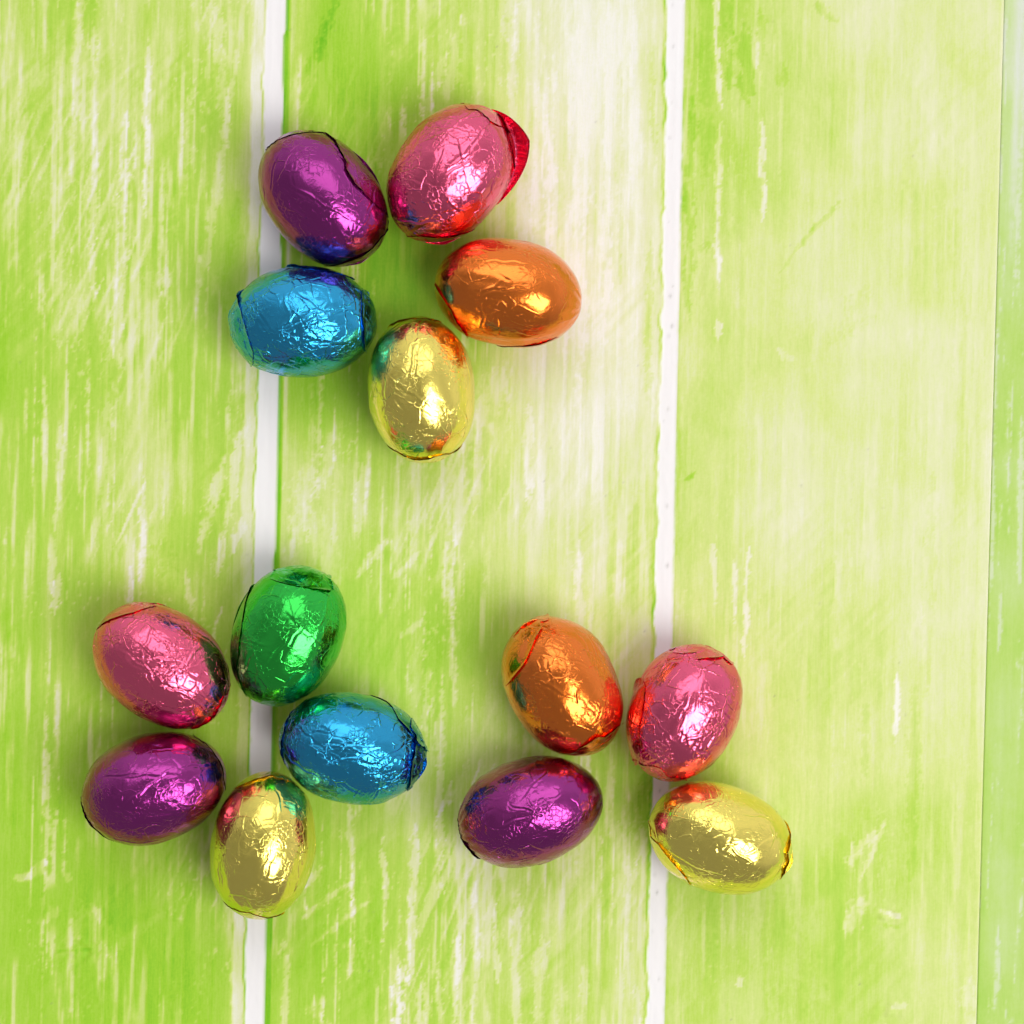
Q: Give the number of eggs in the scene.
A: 14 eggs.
